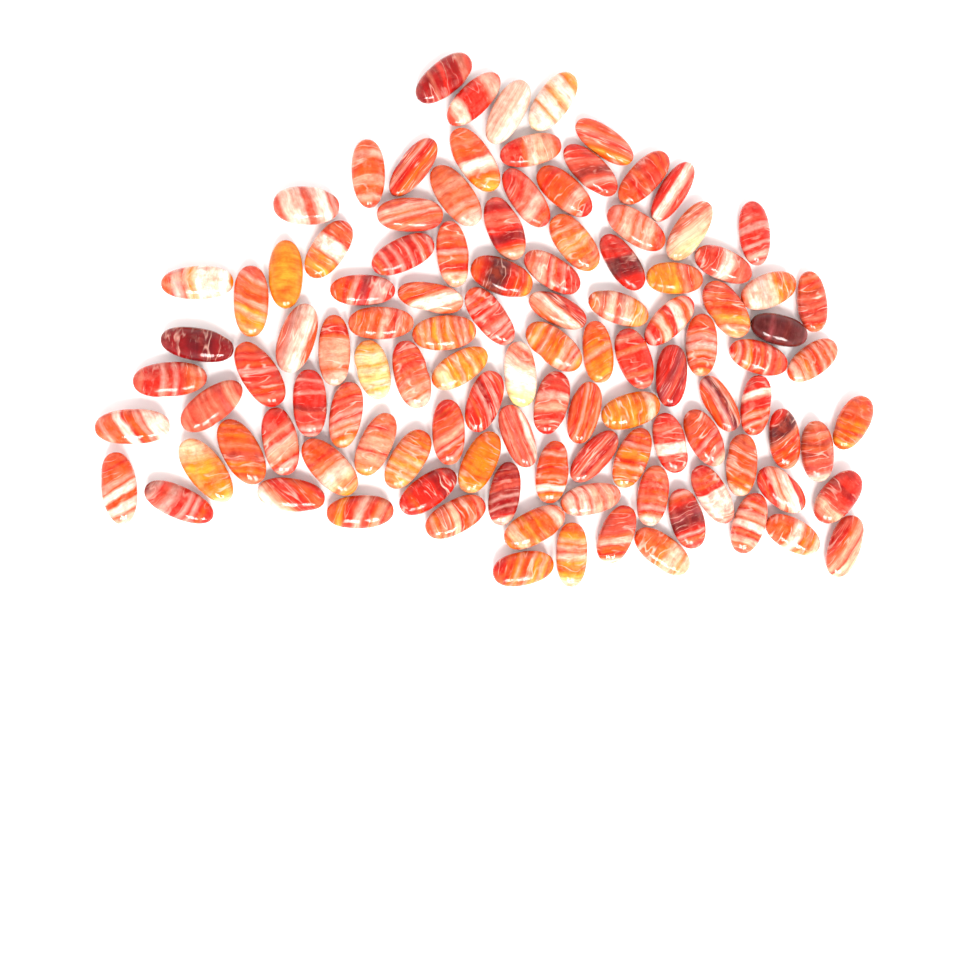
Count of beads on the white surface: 110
